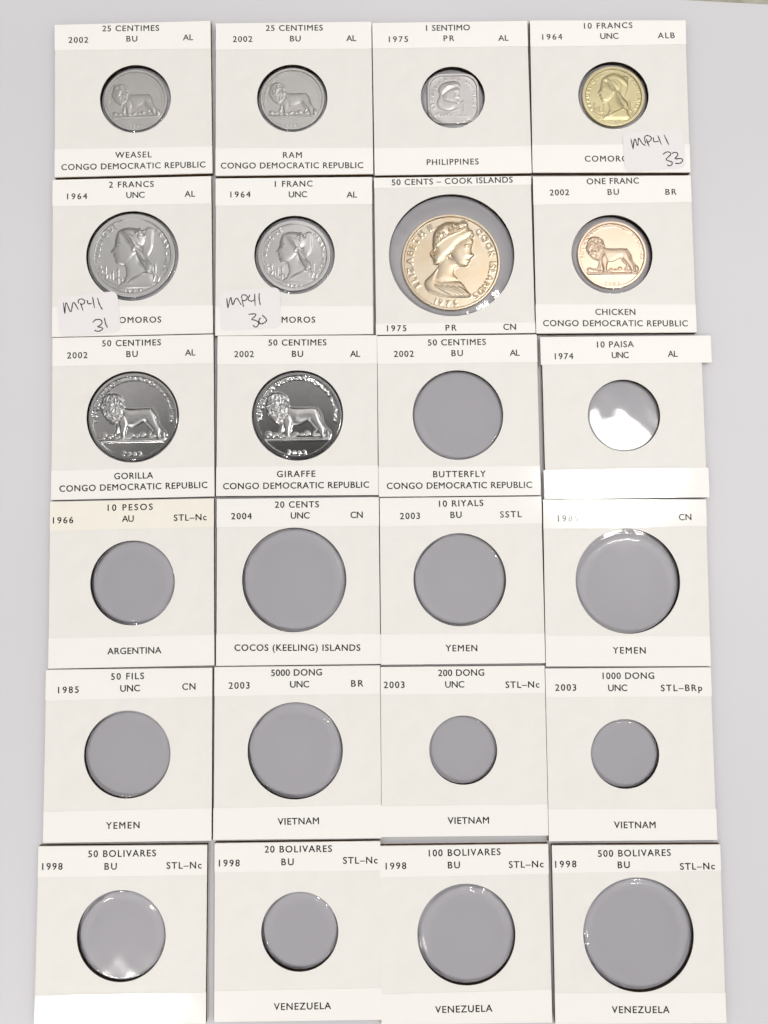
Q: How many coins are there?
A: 10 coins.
